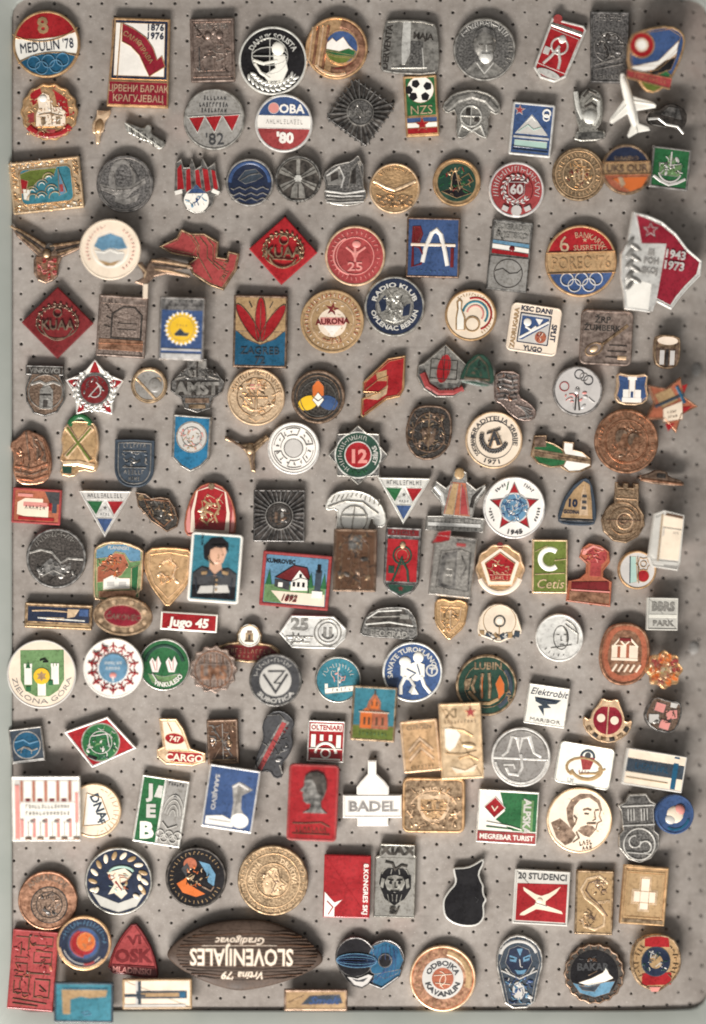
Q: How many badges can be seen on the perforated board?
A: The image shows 171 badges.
